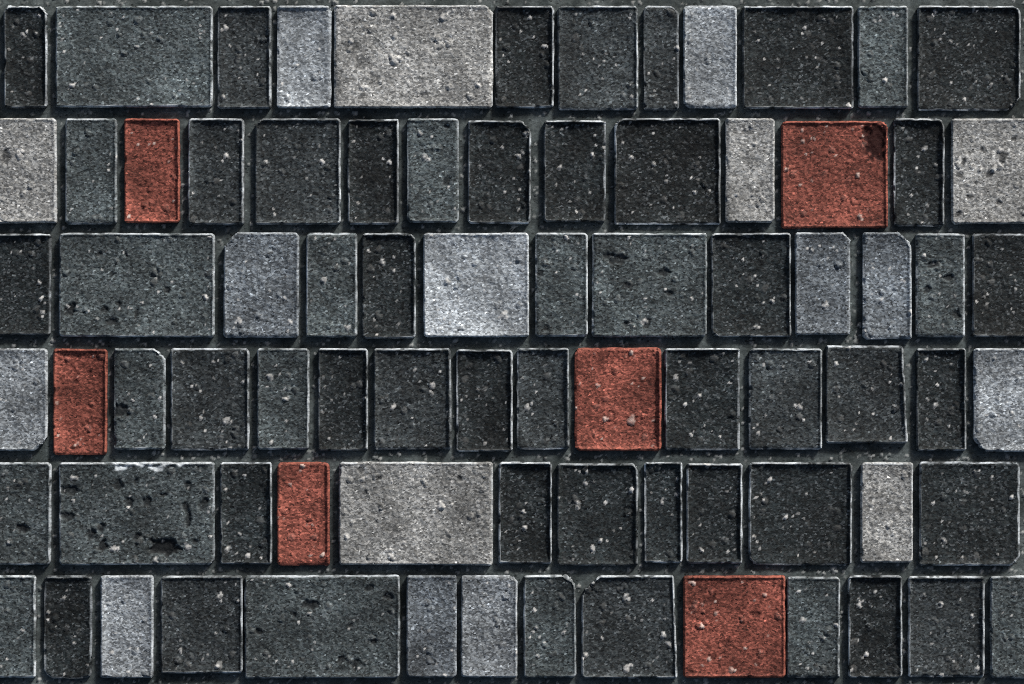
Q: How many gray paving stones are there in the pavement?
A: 74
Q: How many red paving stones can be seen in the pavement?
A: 6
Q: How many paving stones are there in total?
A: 80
